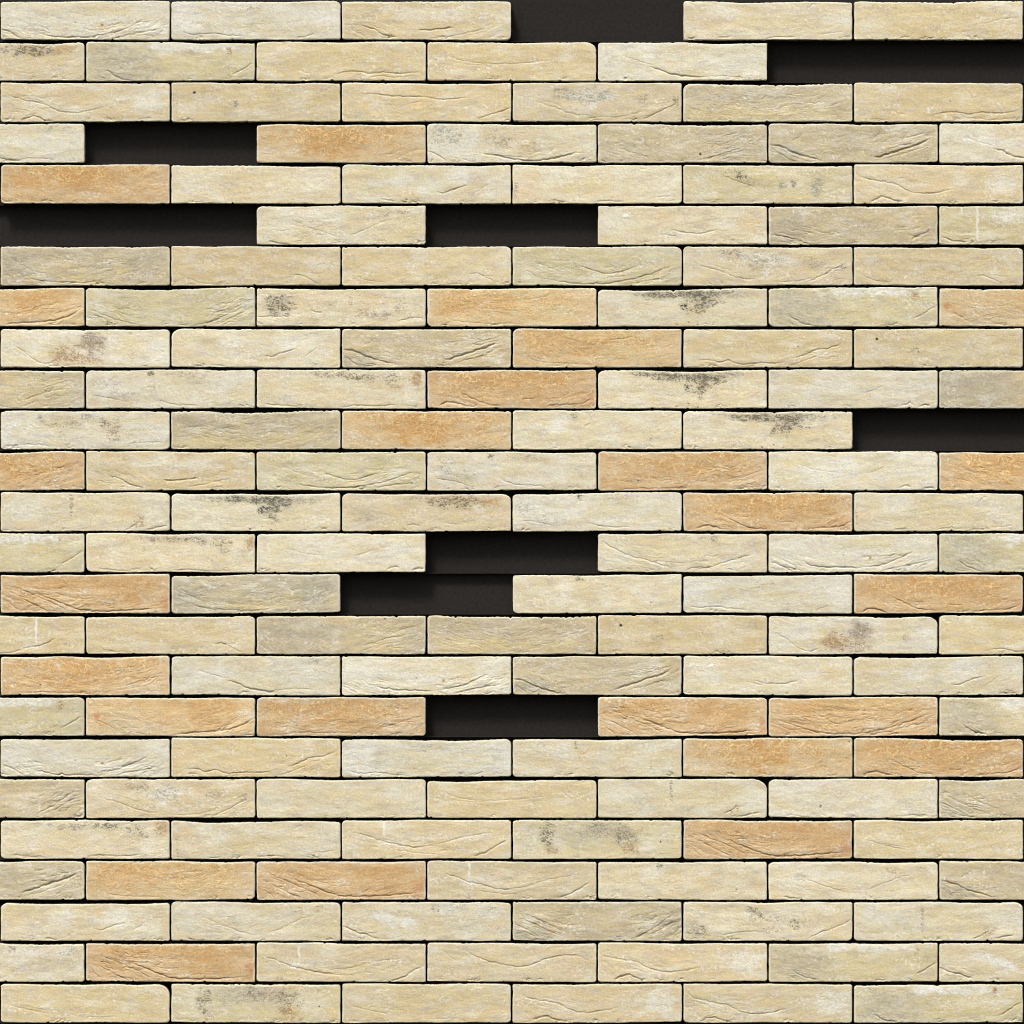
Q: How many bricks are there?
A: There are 151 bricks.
